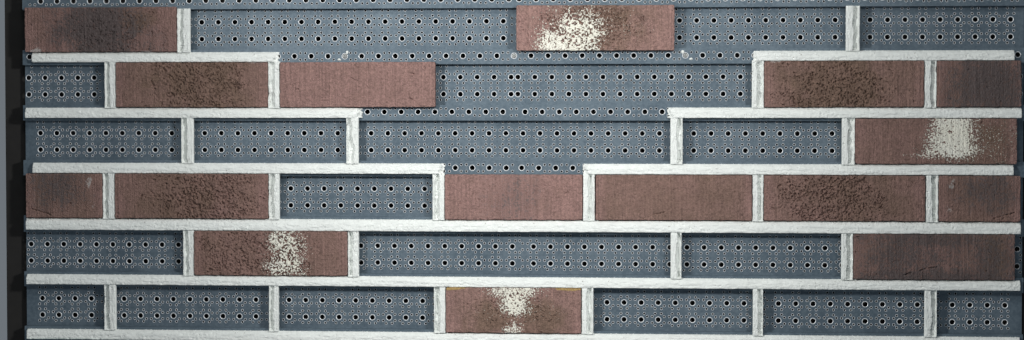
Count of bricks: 16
